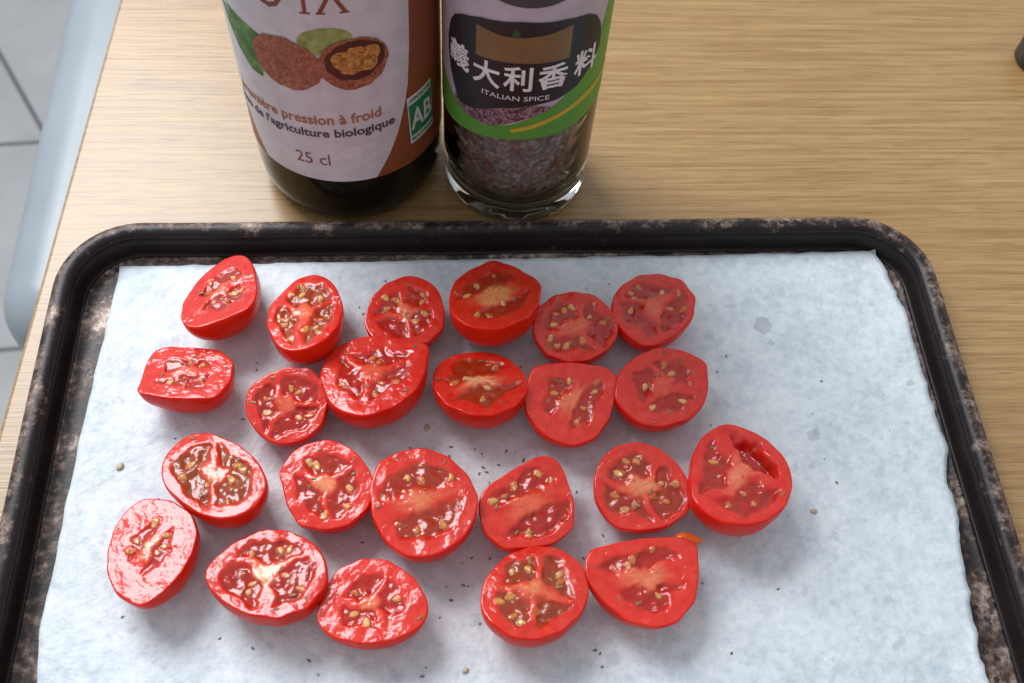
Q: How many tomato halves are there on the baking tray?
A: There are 23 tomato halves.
